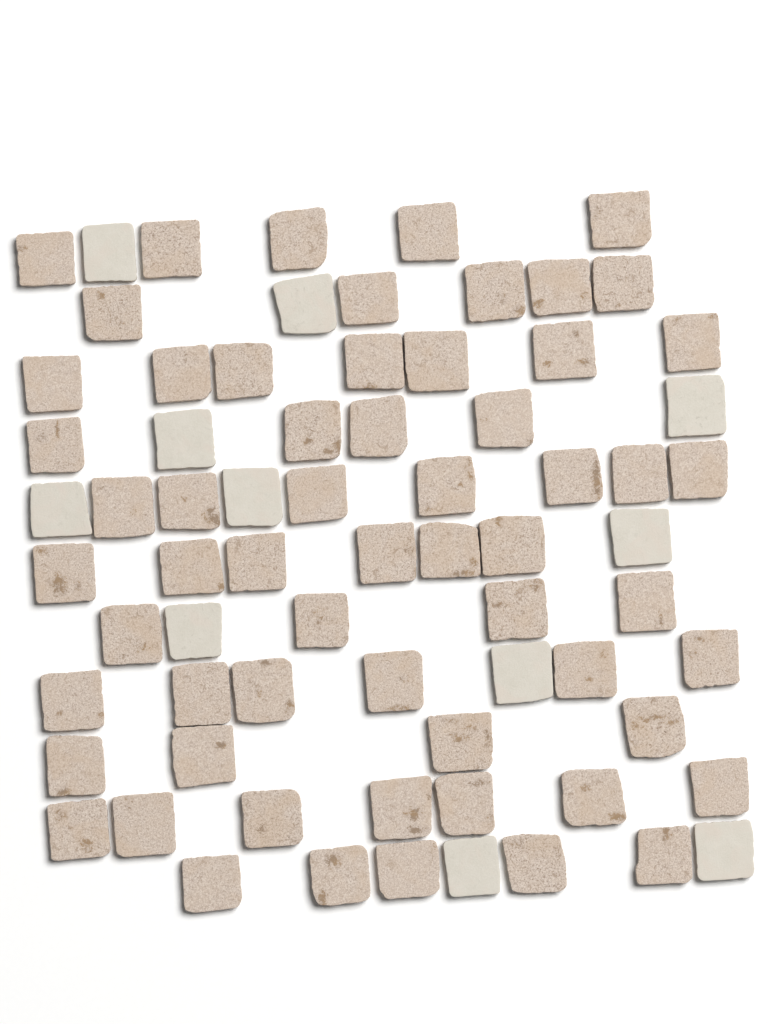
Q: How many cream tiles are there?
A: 11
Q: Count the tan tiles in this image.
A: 60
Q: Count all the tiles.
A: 71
